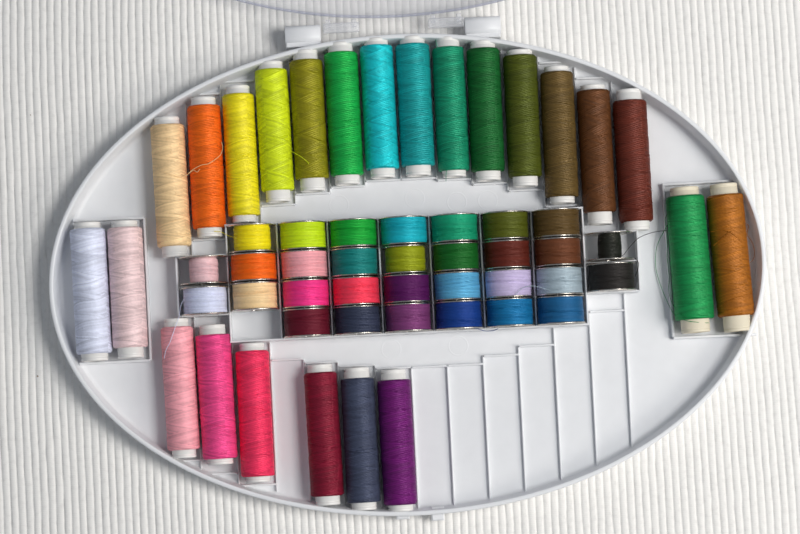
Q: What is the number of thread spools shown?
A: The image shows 24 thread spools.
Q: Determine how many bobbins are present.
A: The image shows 31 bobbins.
